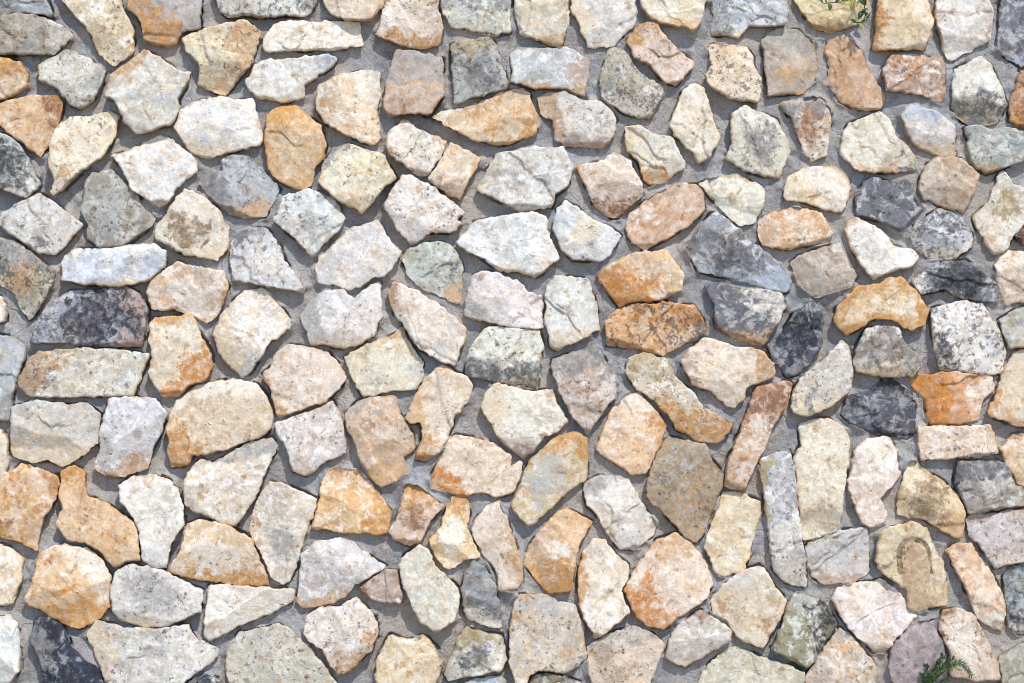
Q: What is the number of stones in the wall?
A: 179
